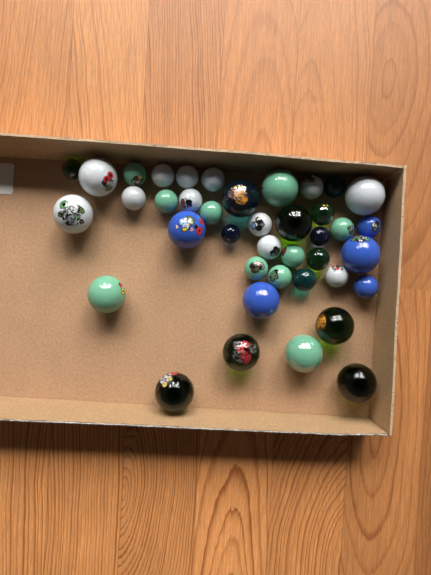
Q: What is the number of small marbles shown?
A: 25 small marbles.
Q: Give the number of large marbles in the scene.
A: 15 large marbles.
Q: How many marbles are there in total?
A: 40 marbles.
